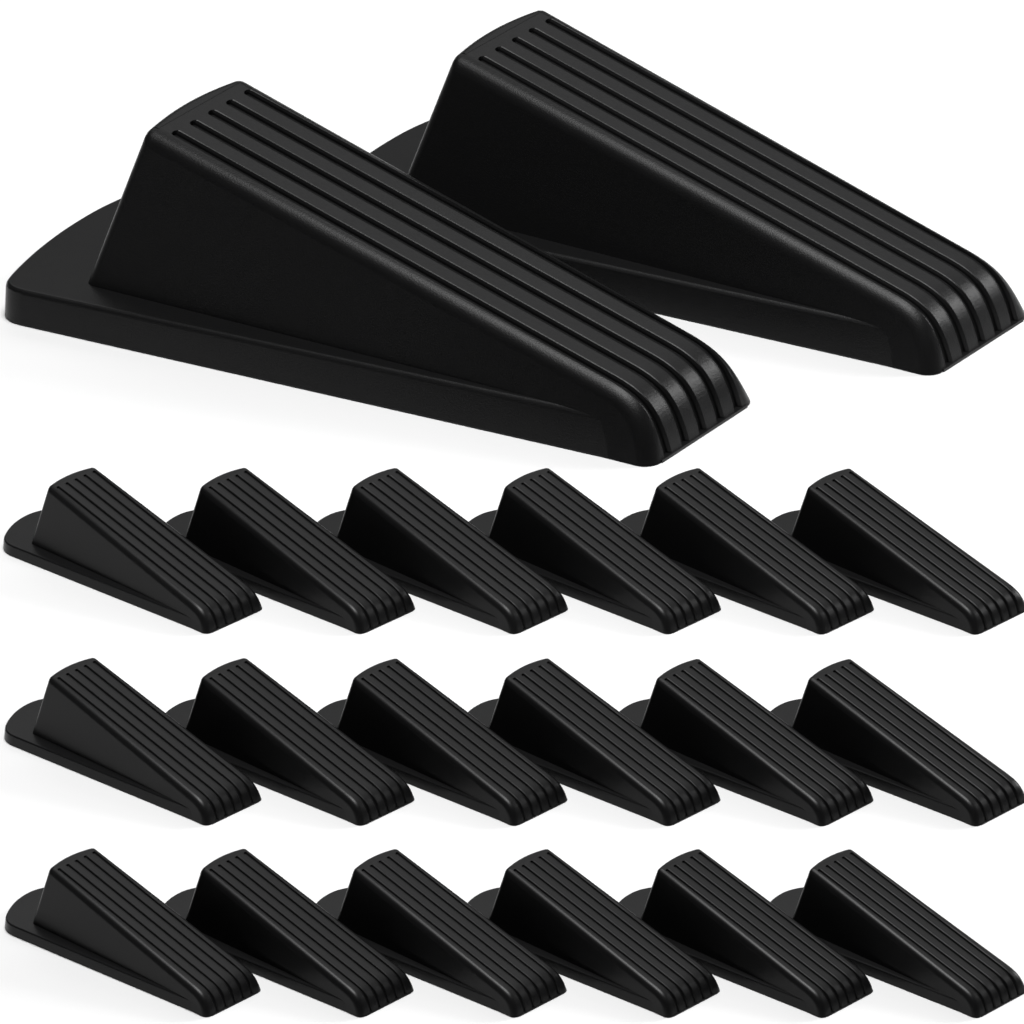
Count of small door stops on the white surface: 18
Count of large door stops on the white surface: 2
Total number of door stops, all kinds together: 20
